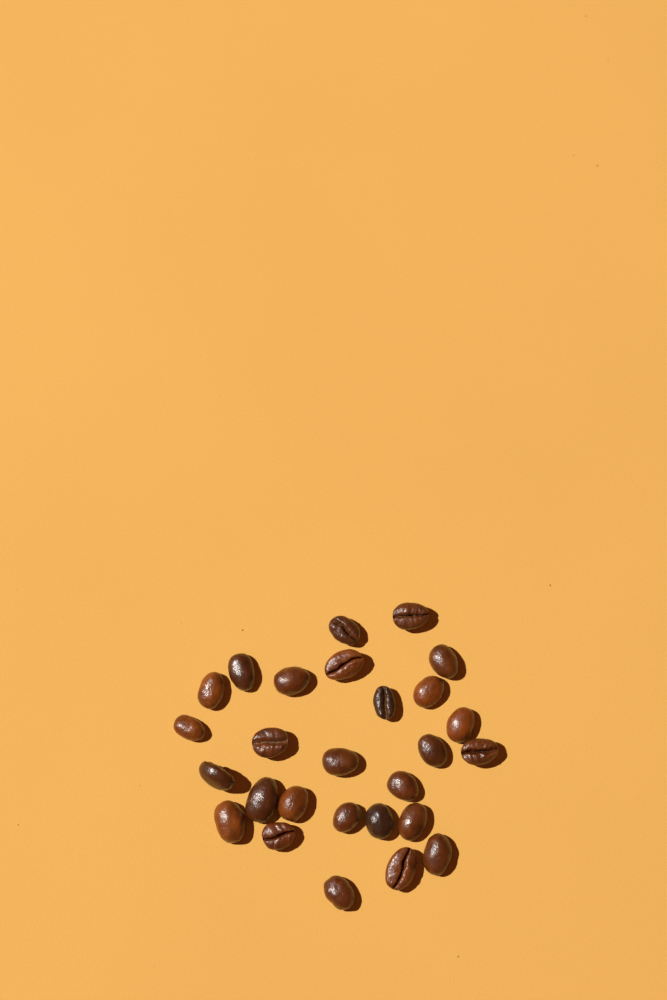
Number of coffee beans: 27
